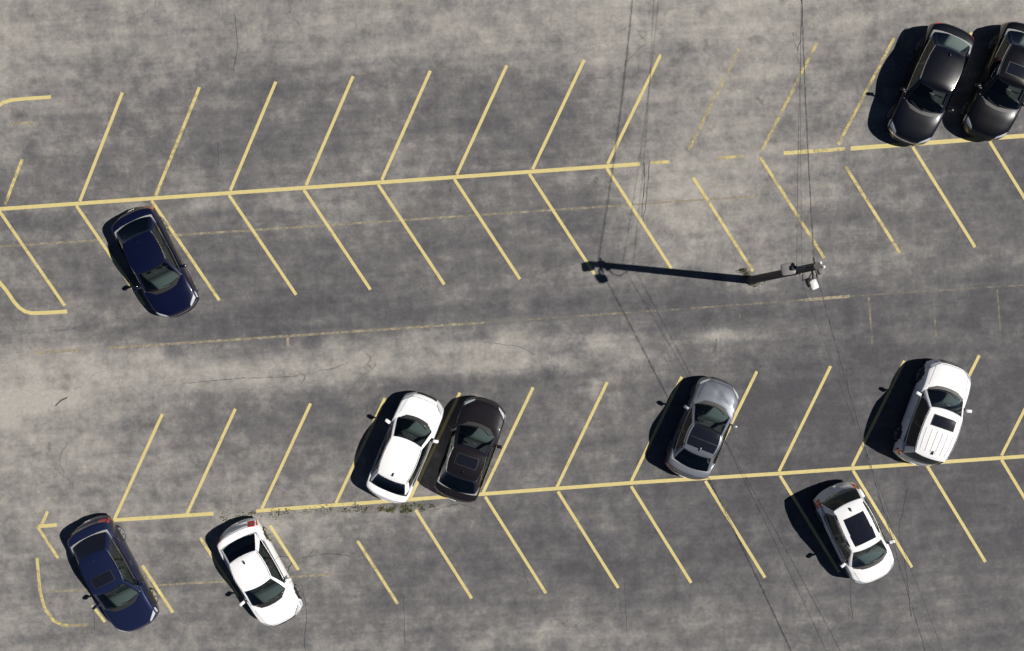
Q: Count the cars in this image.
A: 10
